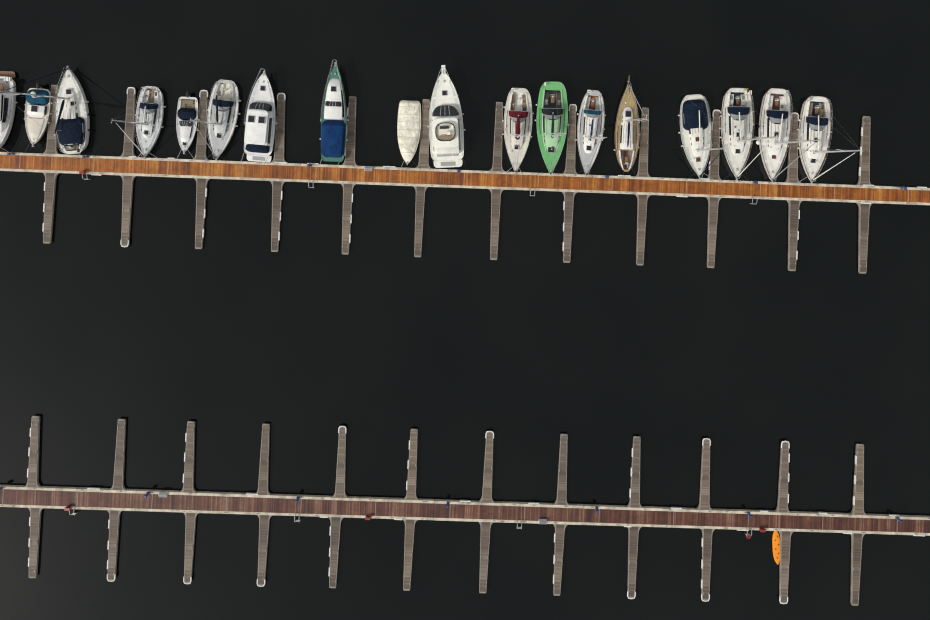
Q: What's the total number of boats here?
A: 18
